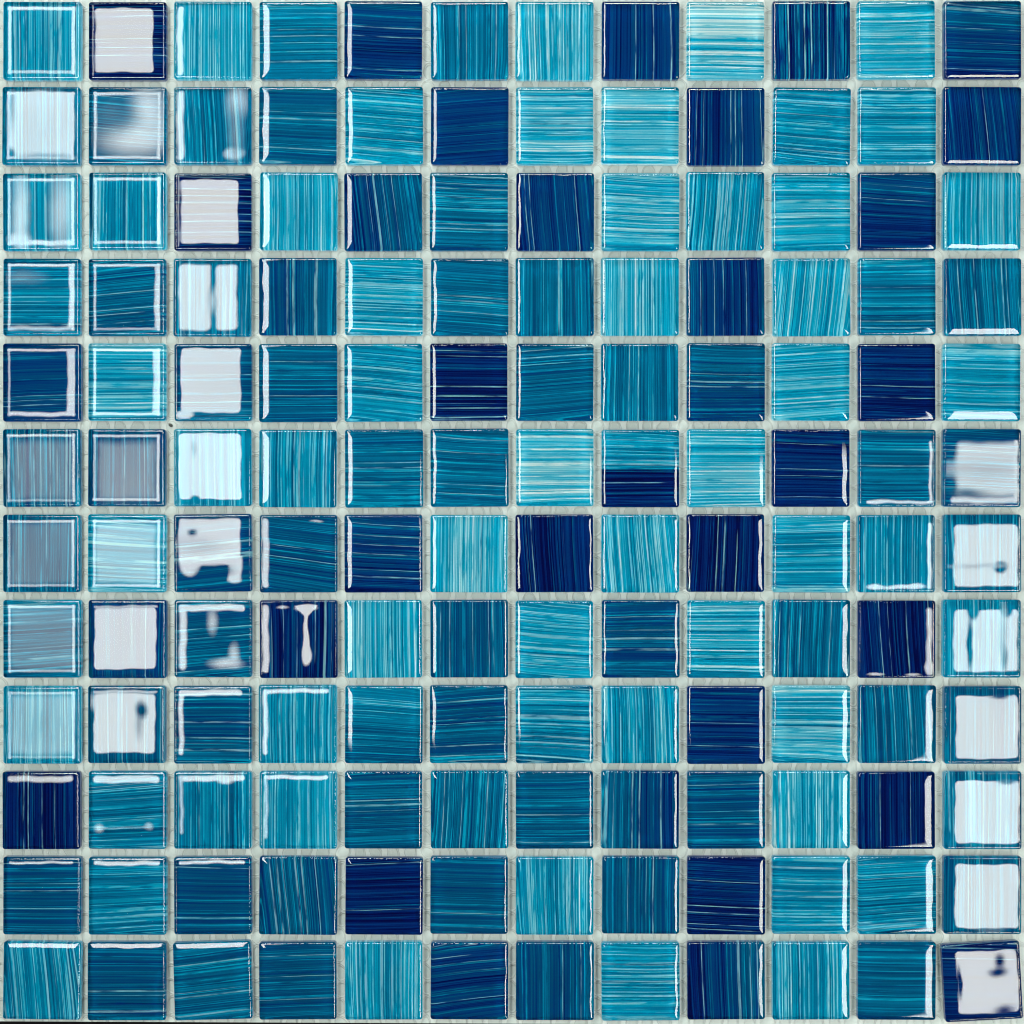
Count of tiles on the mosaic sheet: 144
